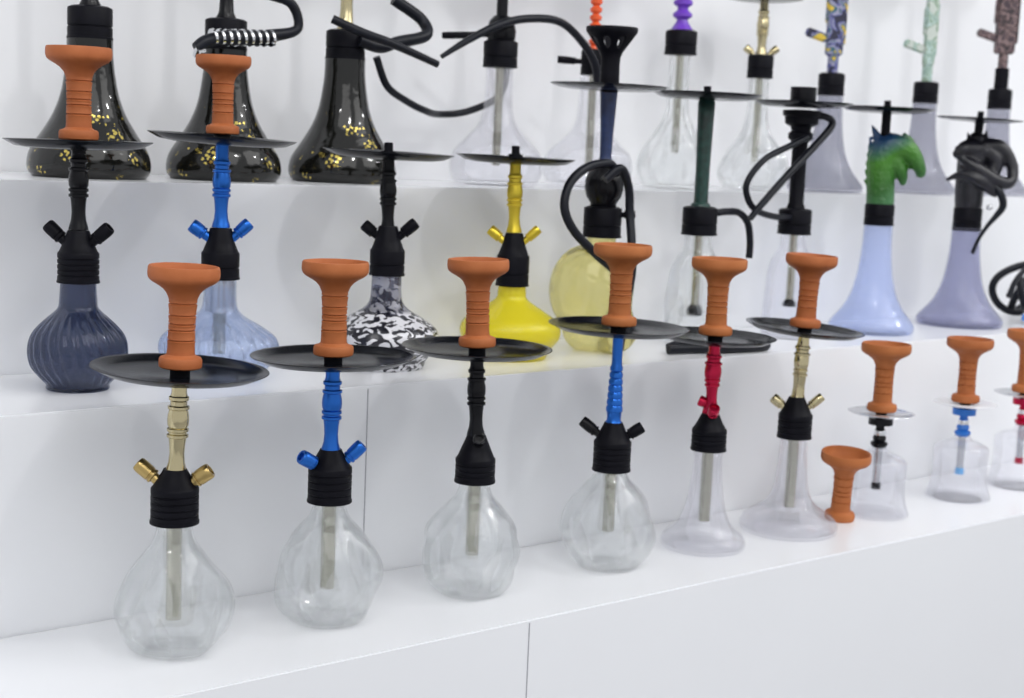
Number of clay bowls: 12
